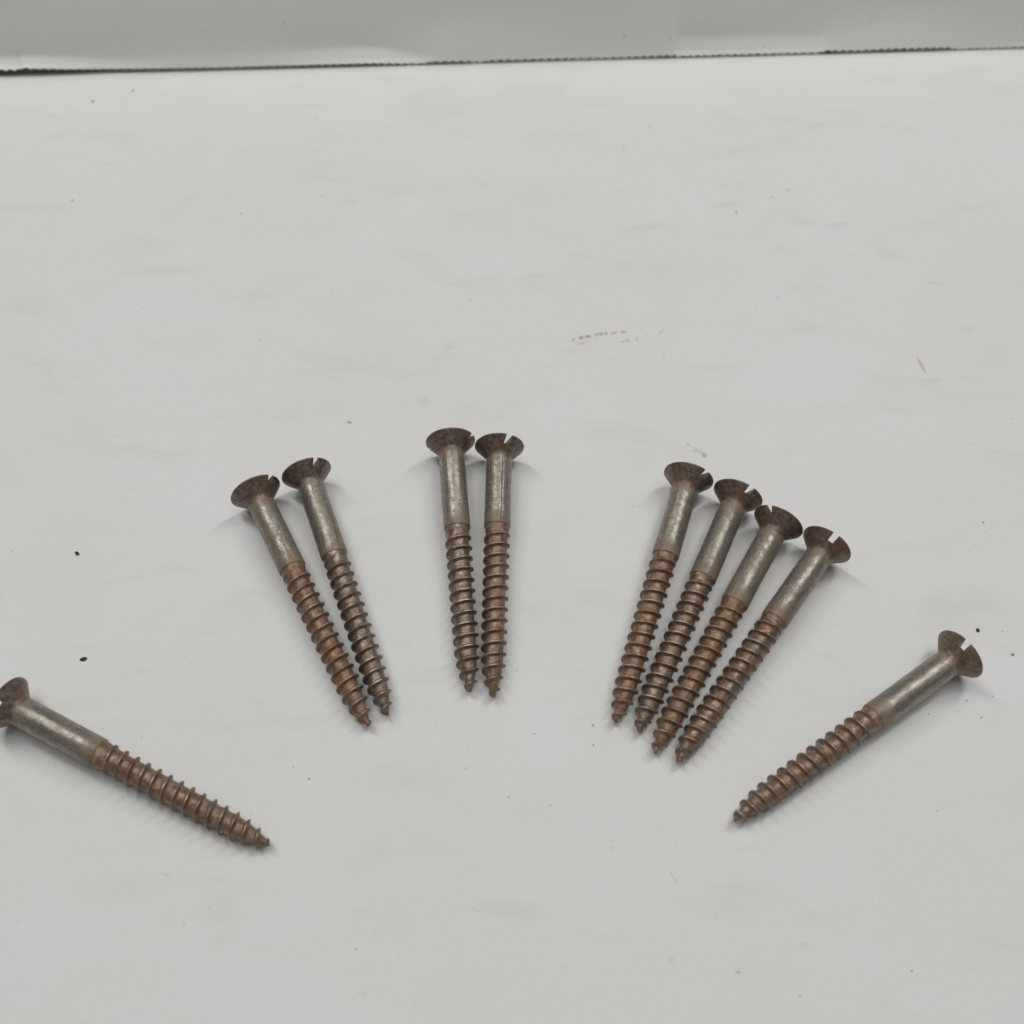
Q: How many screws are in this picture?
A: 10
